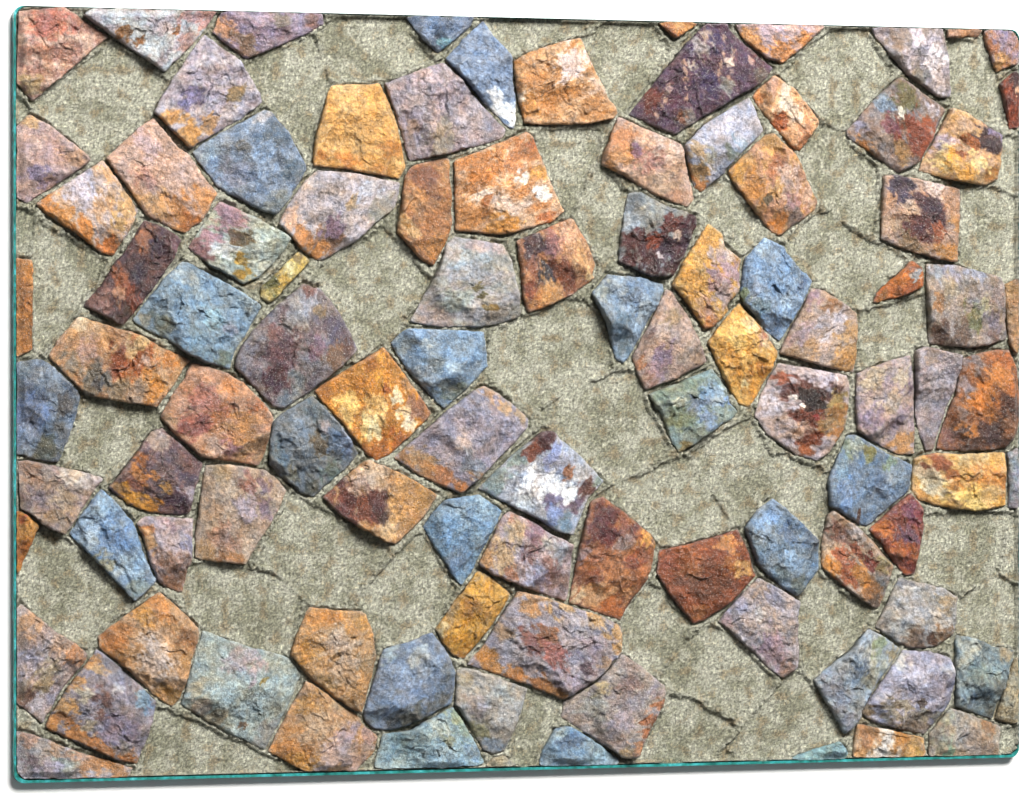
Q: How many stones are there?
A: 102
